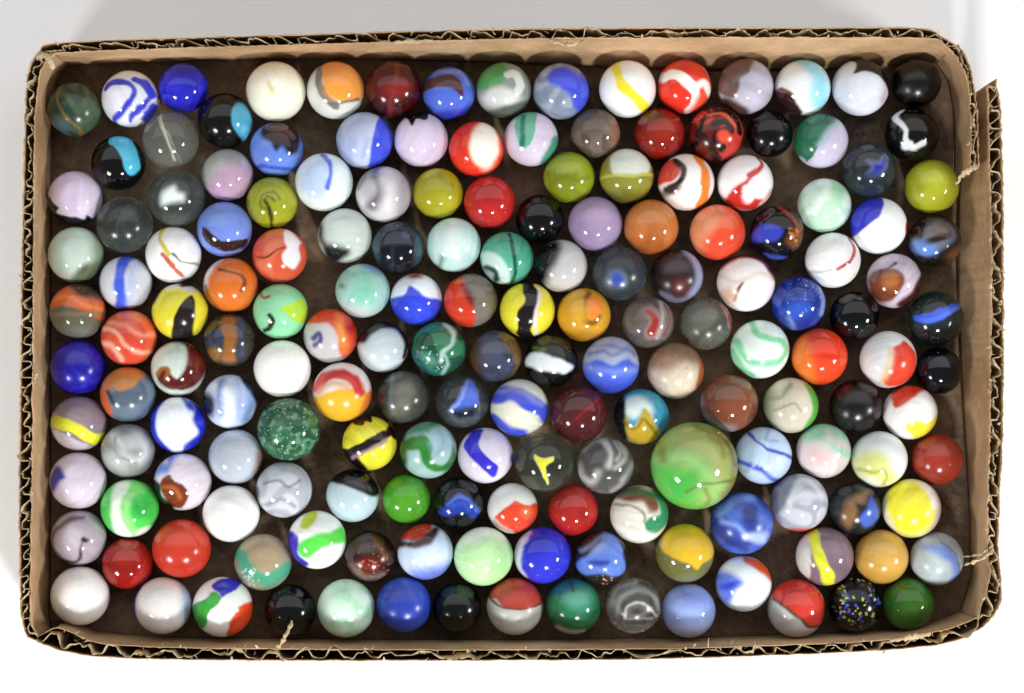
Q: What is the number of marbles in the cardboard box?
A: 168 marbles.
